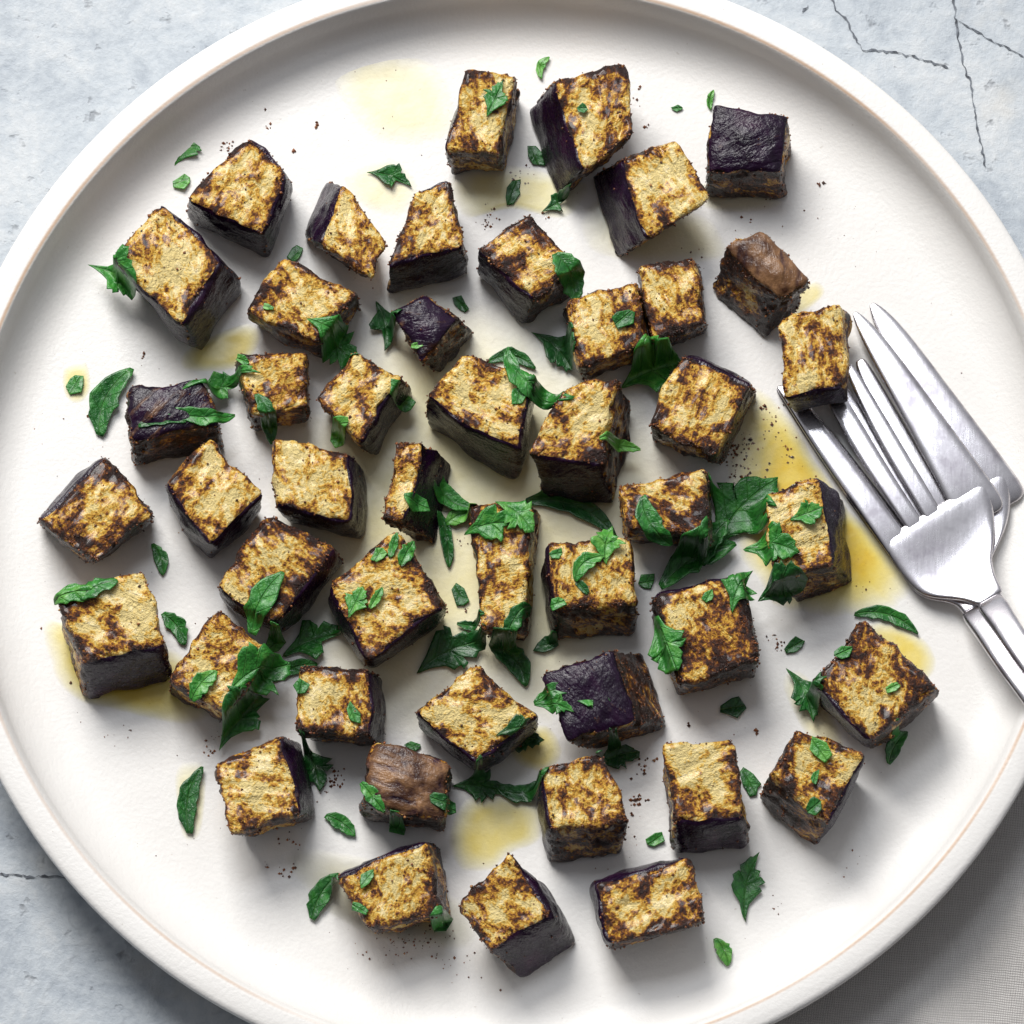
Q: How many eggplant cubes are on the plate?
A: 46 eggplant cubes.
